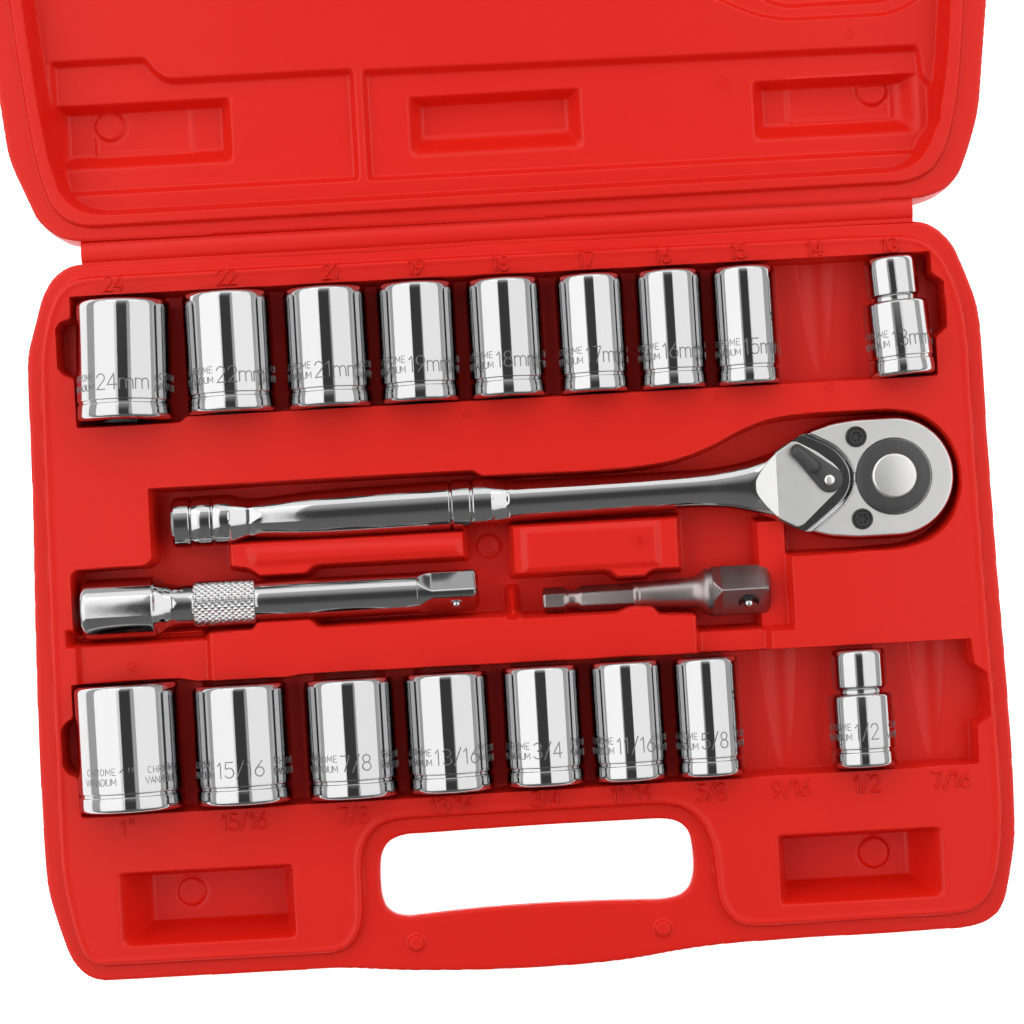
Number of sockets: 17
